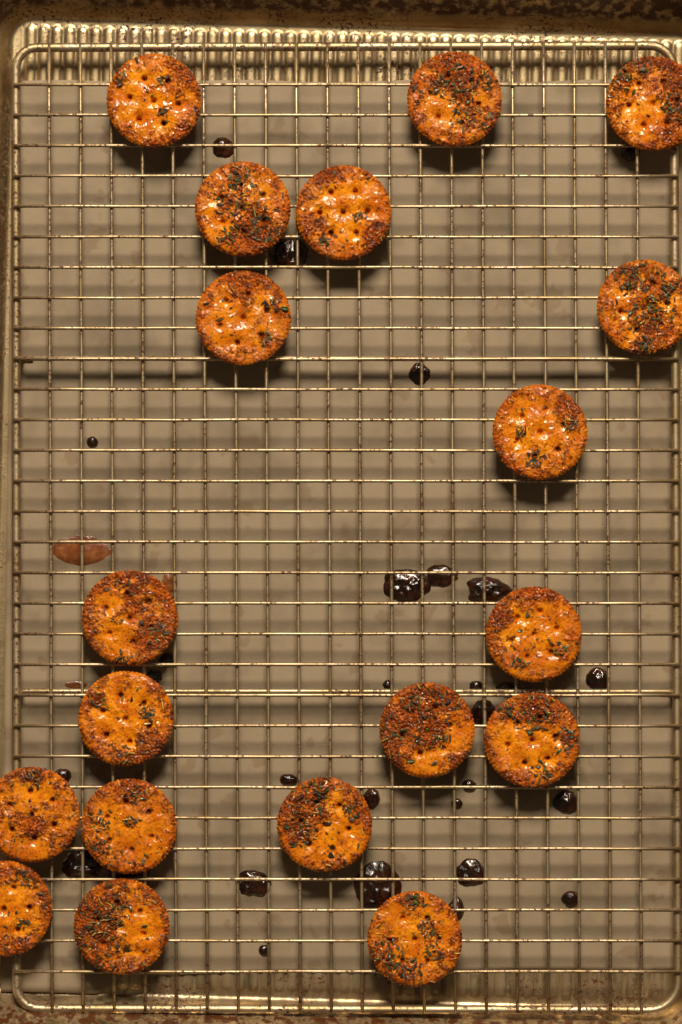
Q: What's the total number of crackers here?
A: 19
